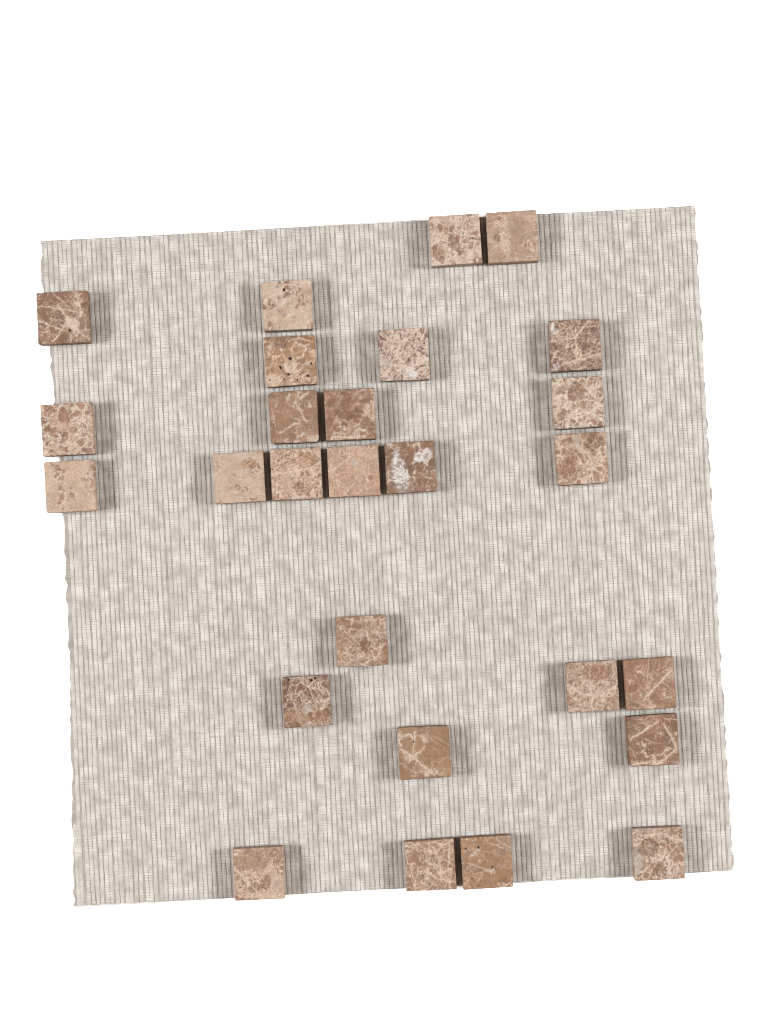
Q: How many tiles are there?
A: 27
